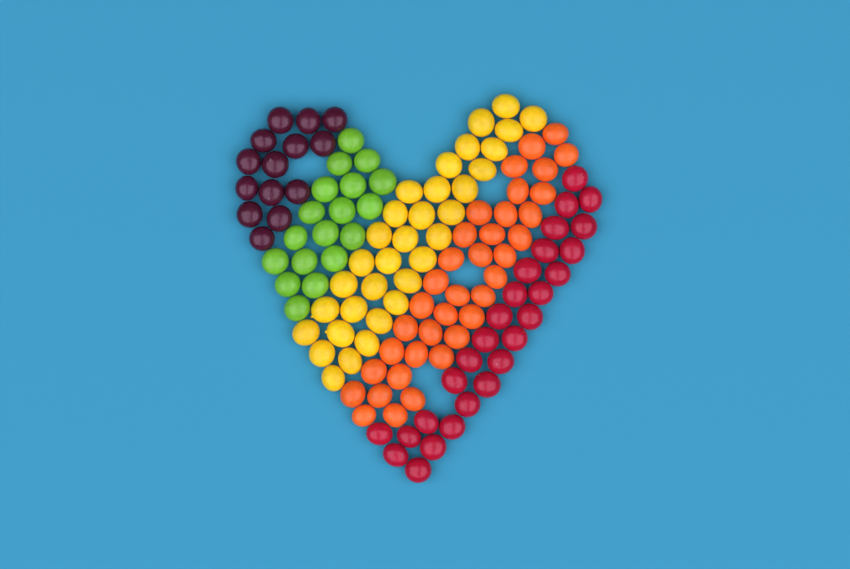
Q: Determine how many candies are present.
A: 128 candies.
